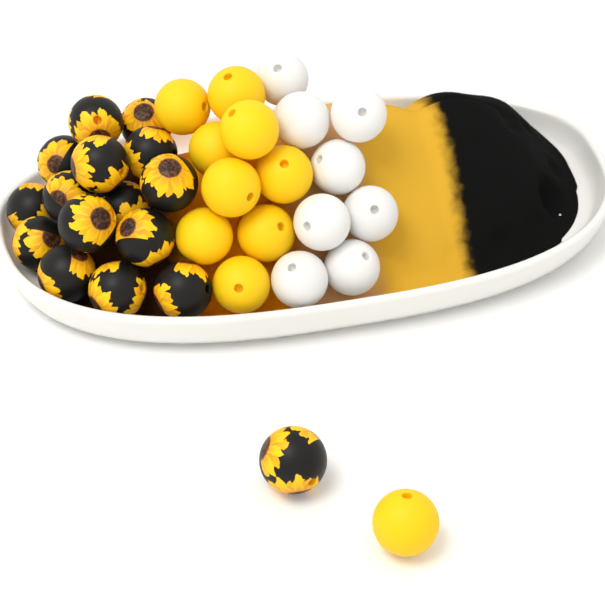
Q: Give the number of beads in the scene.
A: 34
